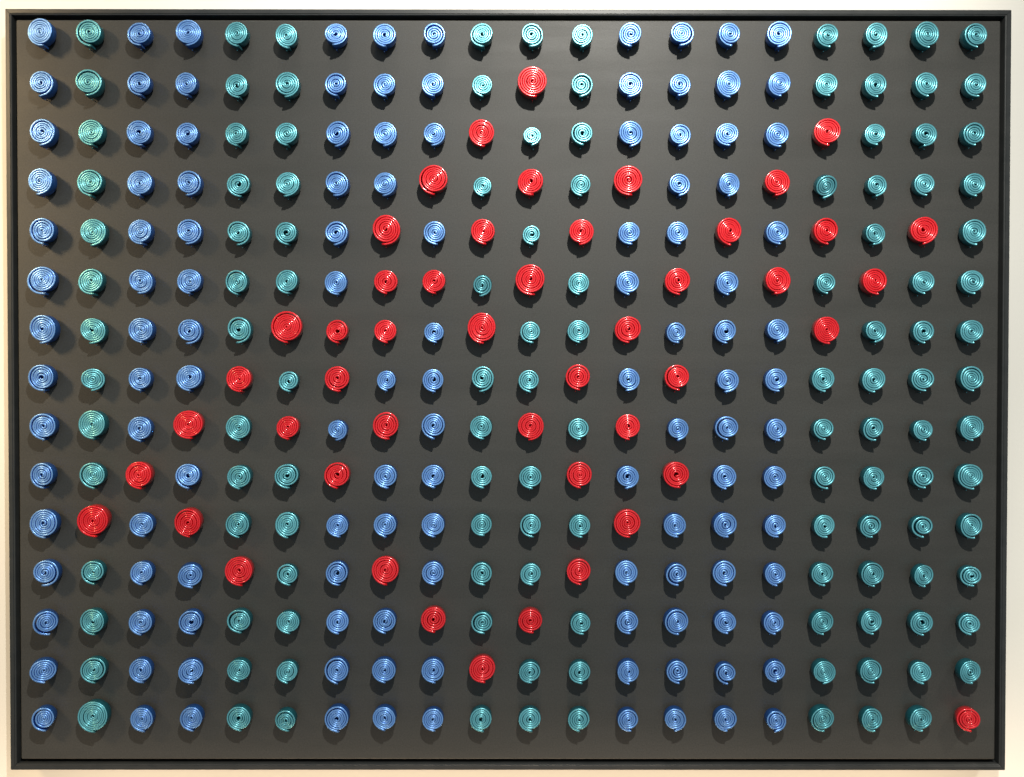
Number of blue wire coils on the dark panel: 126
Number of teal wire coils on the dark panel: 126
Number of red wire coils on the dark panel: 48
